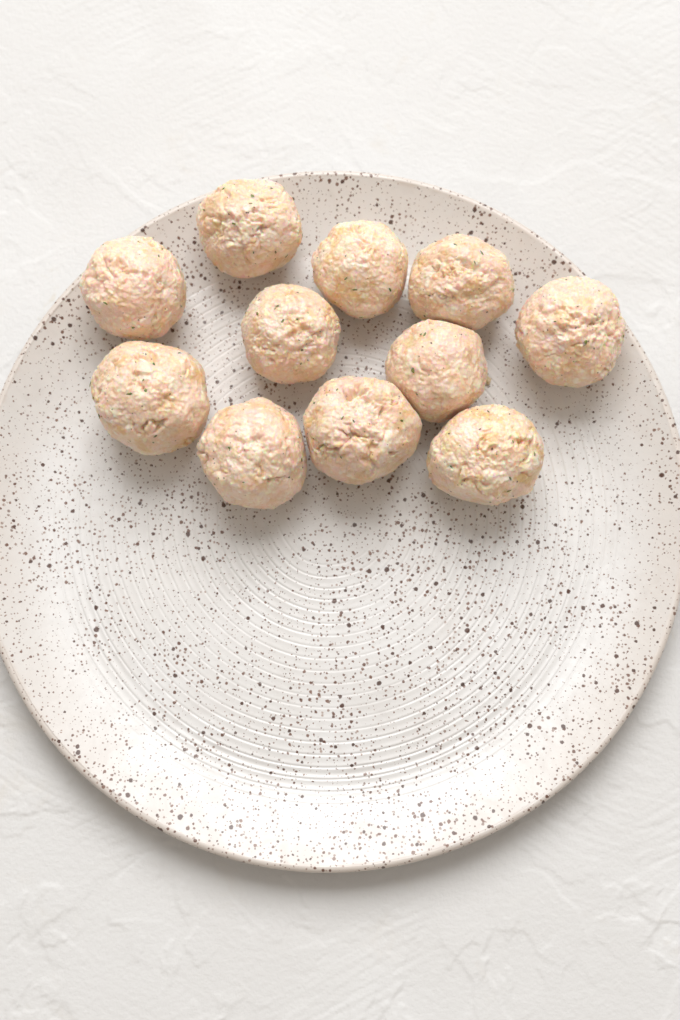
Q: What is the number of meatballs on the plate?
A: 11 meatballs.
